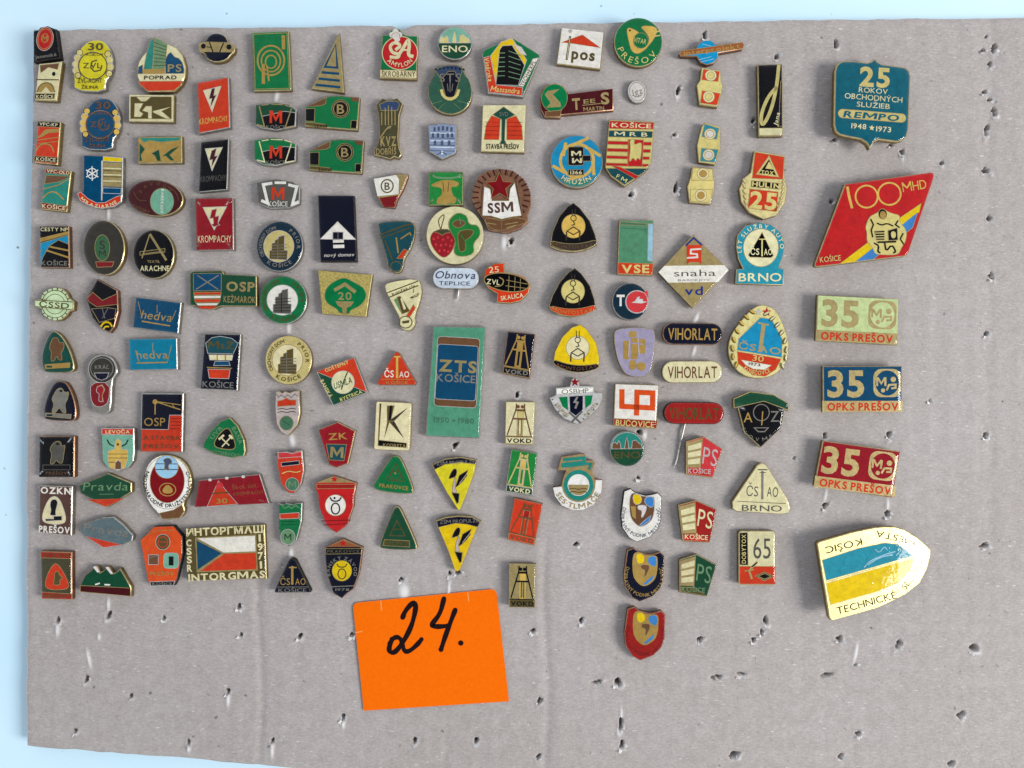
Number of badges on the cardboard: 130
